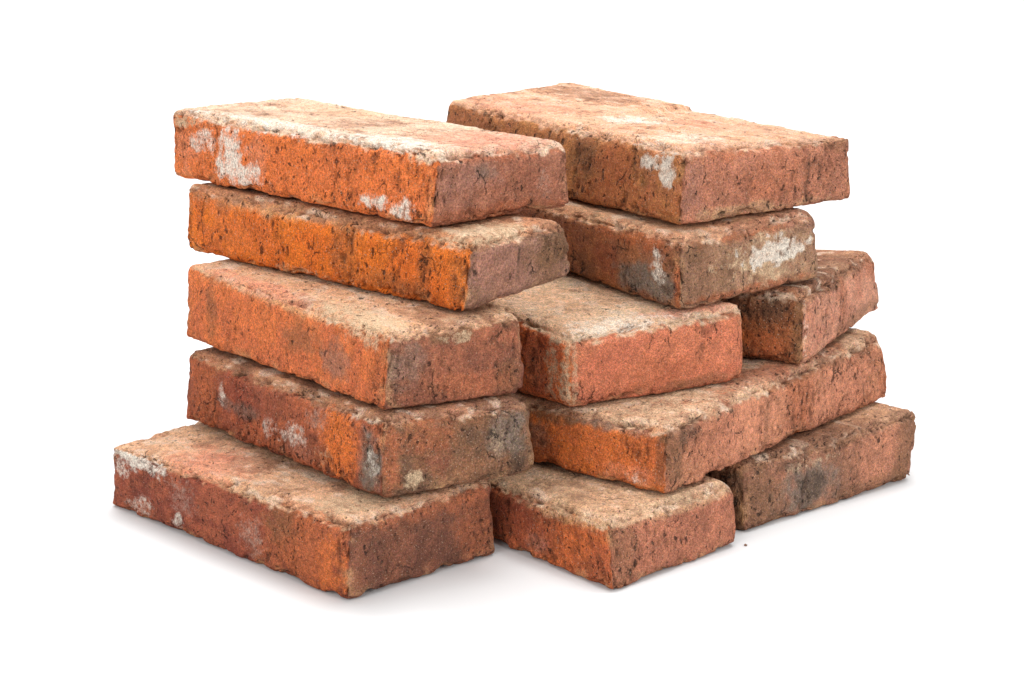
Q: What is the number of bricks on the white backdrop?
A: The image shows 12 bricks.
